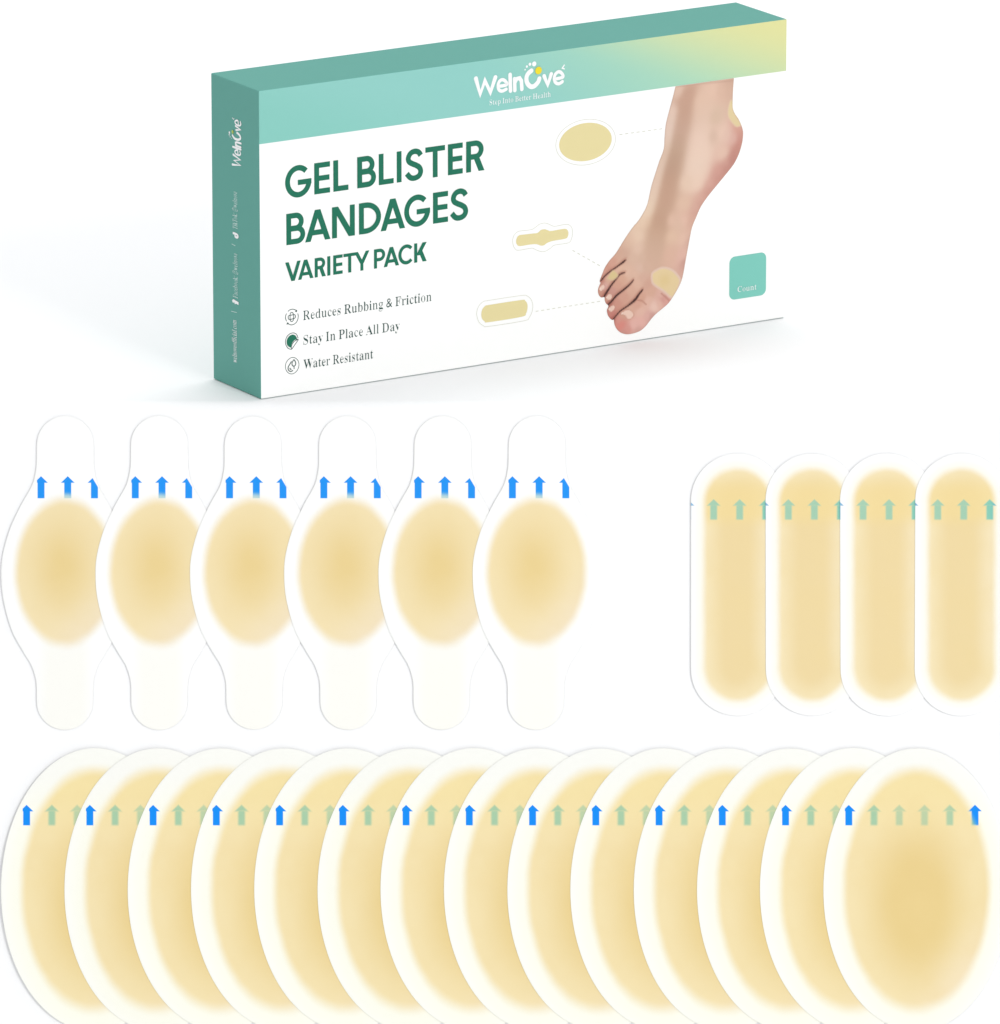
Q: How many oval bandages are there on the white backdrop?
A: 14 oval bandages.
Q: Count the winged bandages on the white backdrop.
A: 6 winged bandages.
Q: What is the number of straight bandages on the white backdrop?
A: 4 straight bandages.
